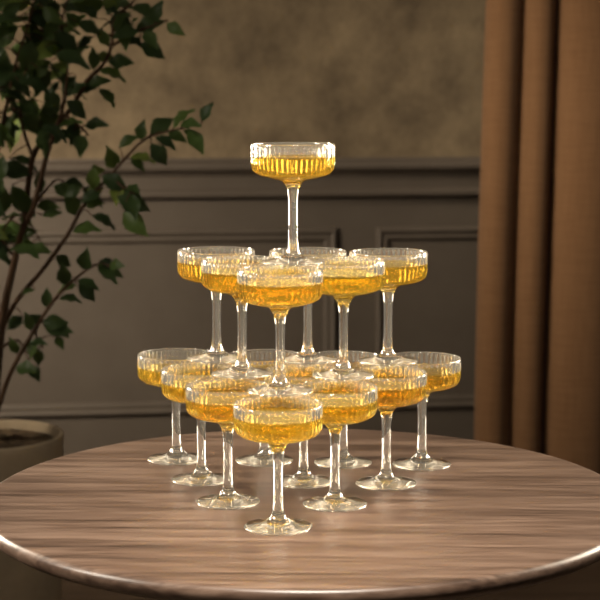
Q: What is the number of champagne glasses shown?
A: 17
